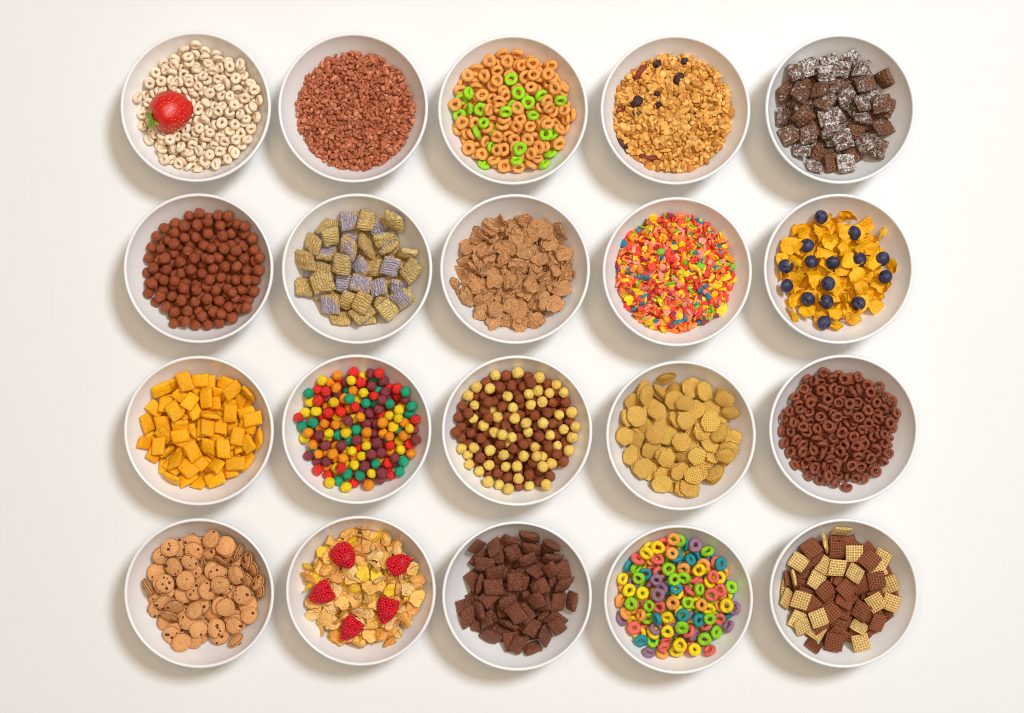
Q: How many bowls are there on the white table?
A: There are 20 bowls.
